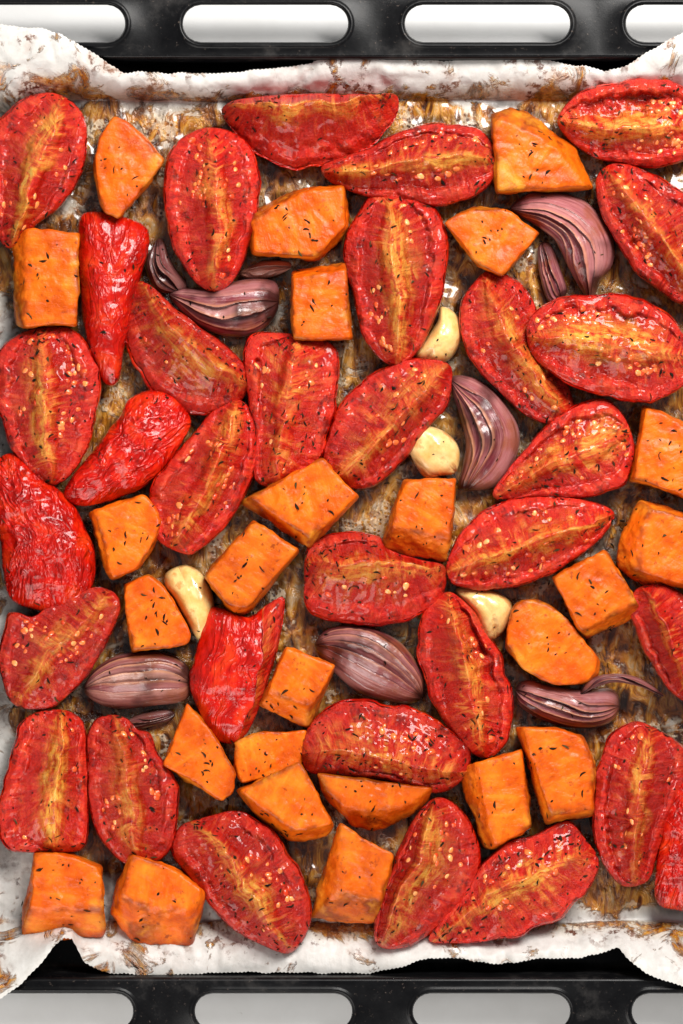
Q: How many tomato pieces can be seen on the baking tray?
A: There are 32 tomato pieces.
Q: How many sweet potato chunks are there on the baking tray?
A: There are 25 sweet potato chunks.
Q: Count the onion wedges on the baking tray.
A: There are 7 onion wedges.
